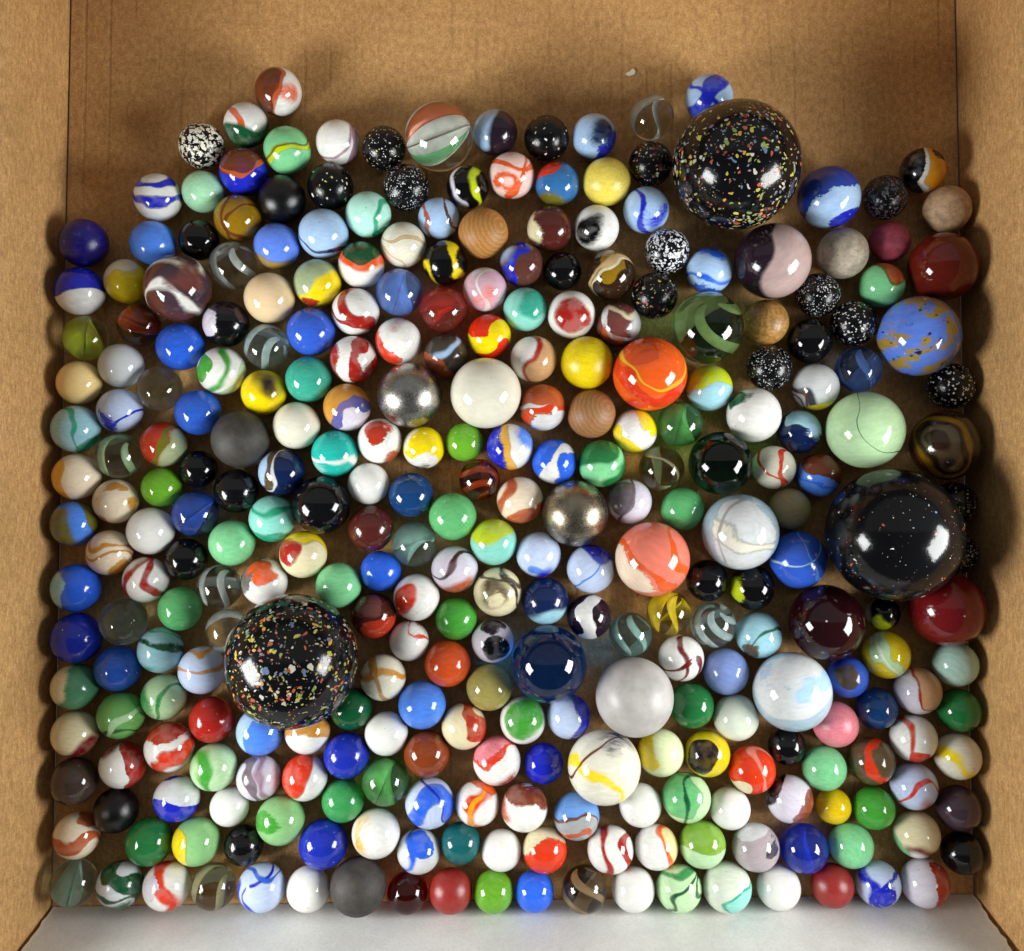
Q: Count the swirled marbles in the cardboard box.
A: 180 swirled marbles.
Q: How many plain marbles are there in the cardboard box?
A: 99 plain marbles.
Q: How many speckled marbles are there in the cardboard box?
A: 18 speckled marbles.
